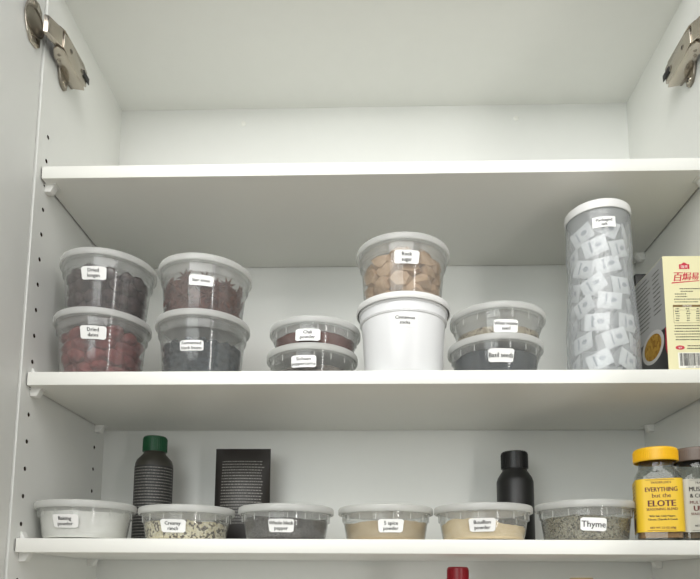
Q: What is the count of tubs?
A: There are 16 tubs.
